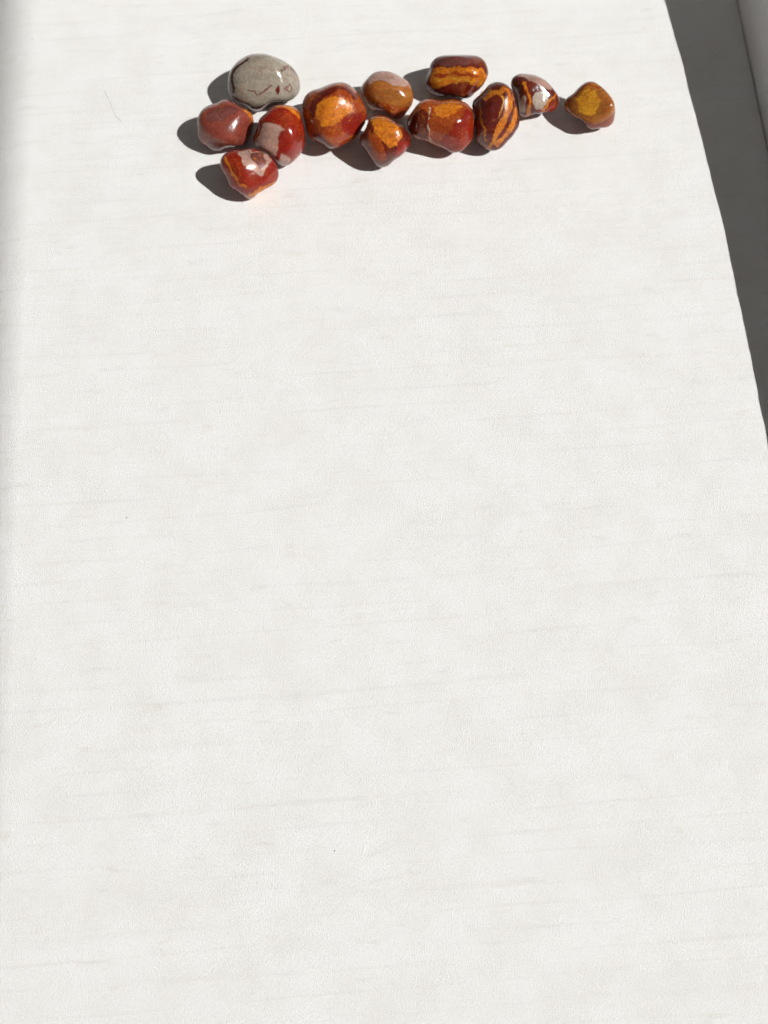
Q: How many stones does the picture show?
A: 12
